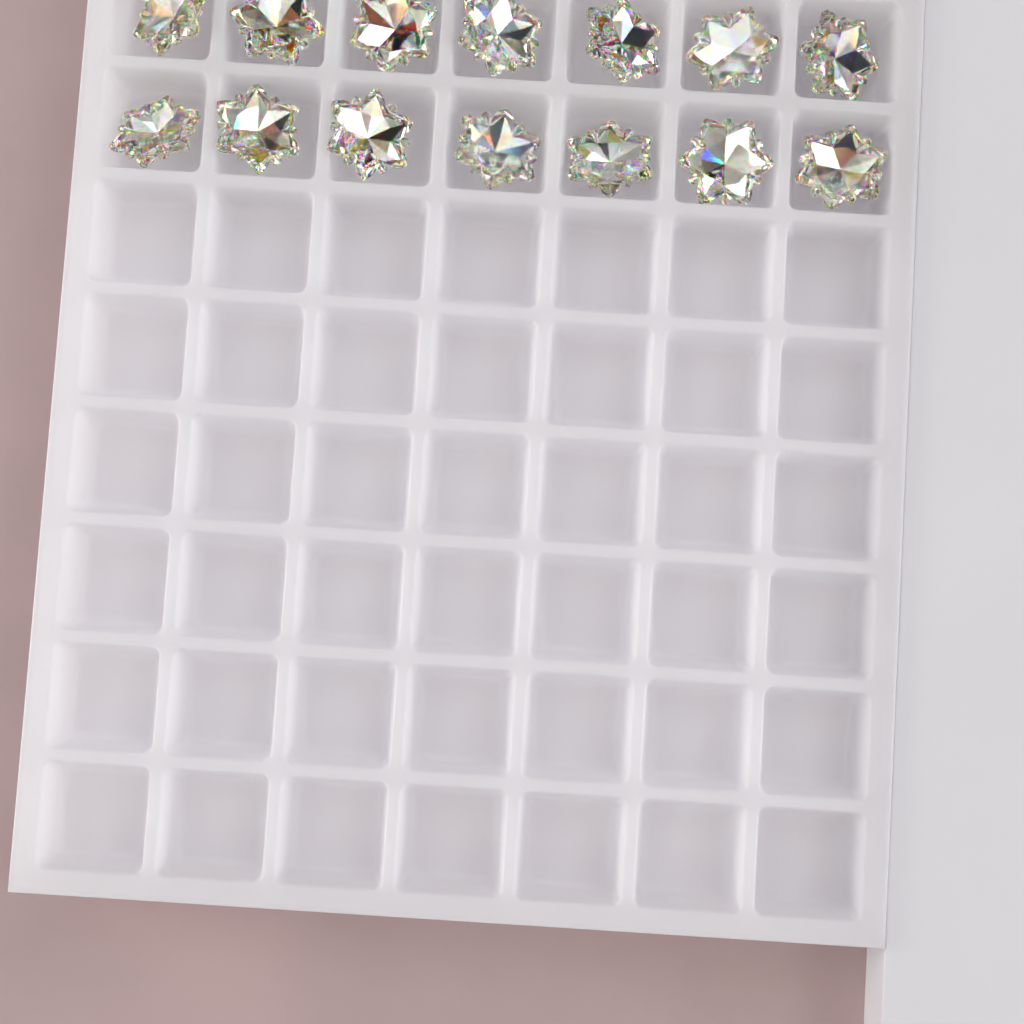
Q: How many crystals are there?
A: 14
